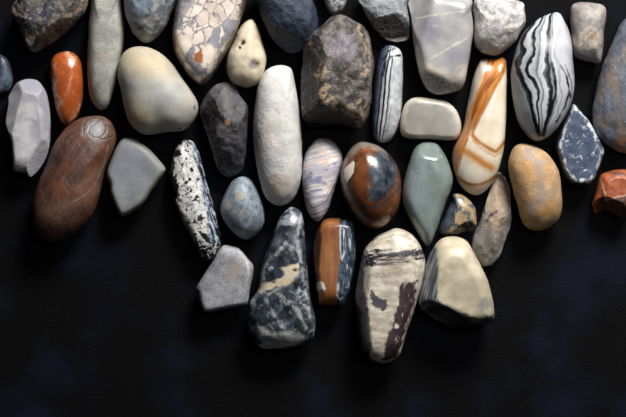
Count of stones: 40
